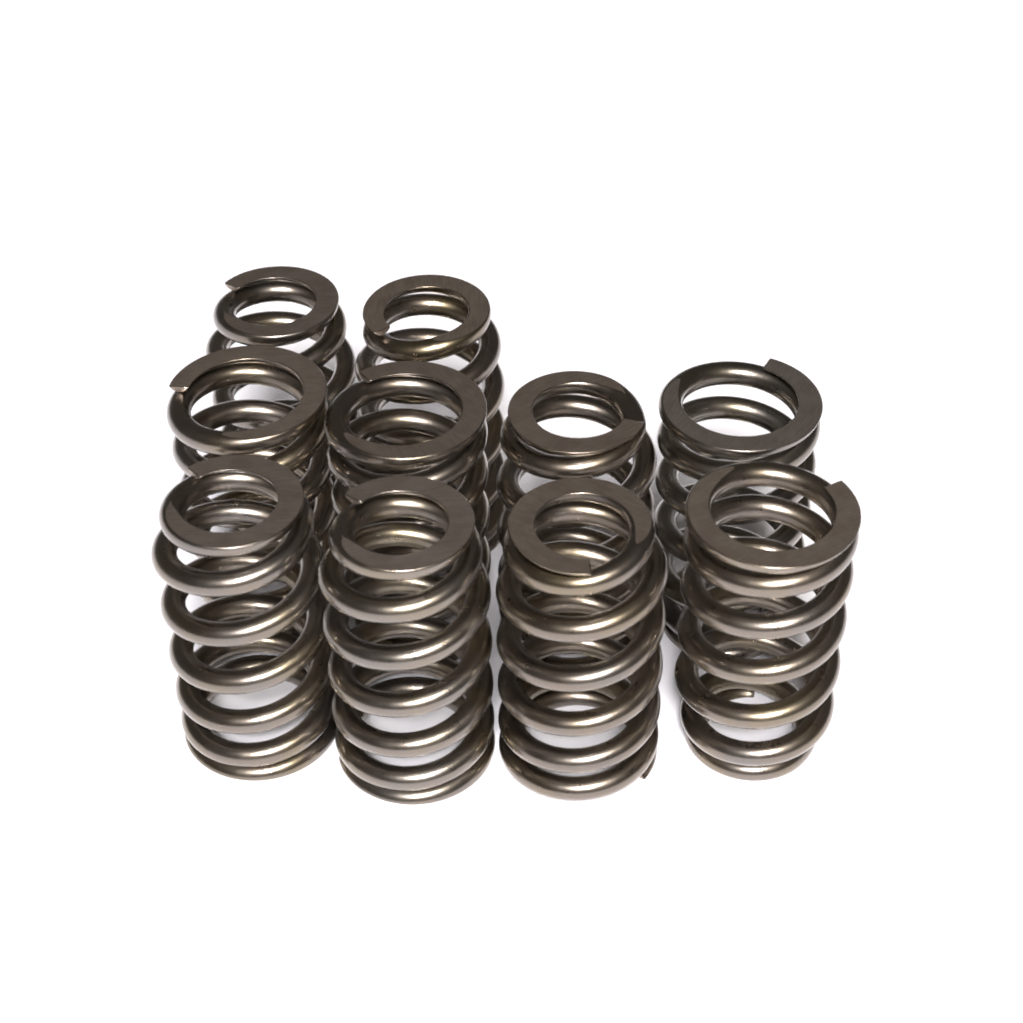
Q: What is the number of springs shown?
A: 10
